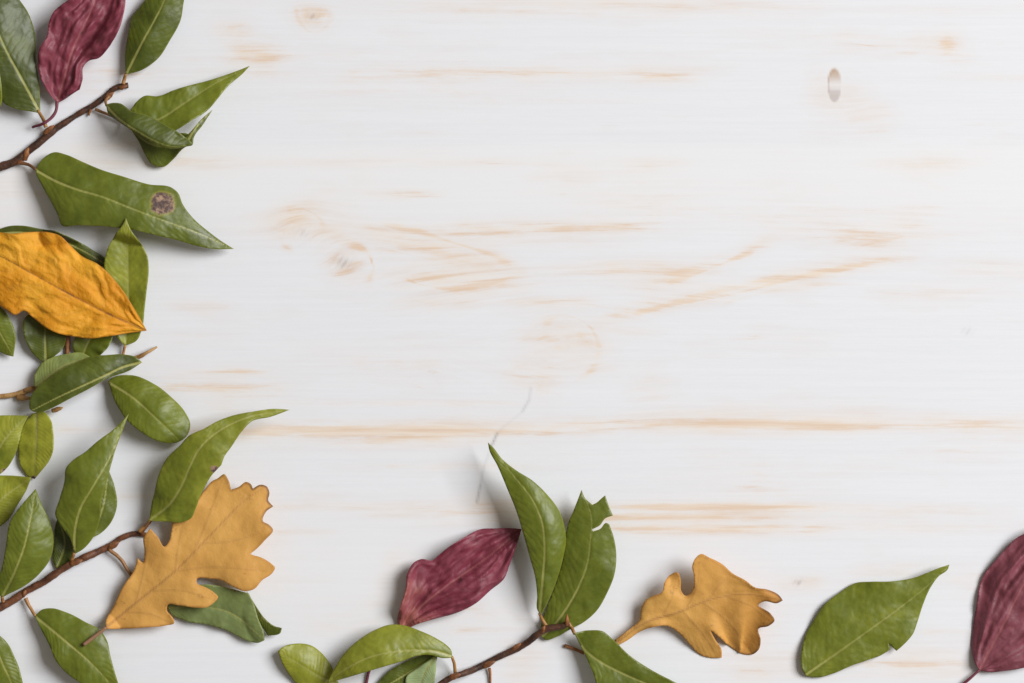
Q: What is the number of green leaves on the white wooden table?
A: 30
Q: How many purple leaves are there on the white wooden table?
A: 3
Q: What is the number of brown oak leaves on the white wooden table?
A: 2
